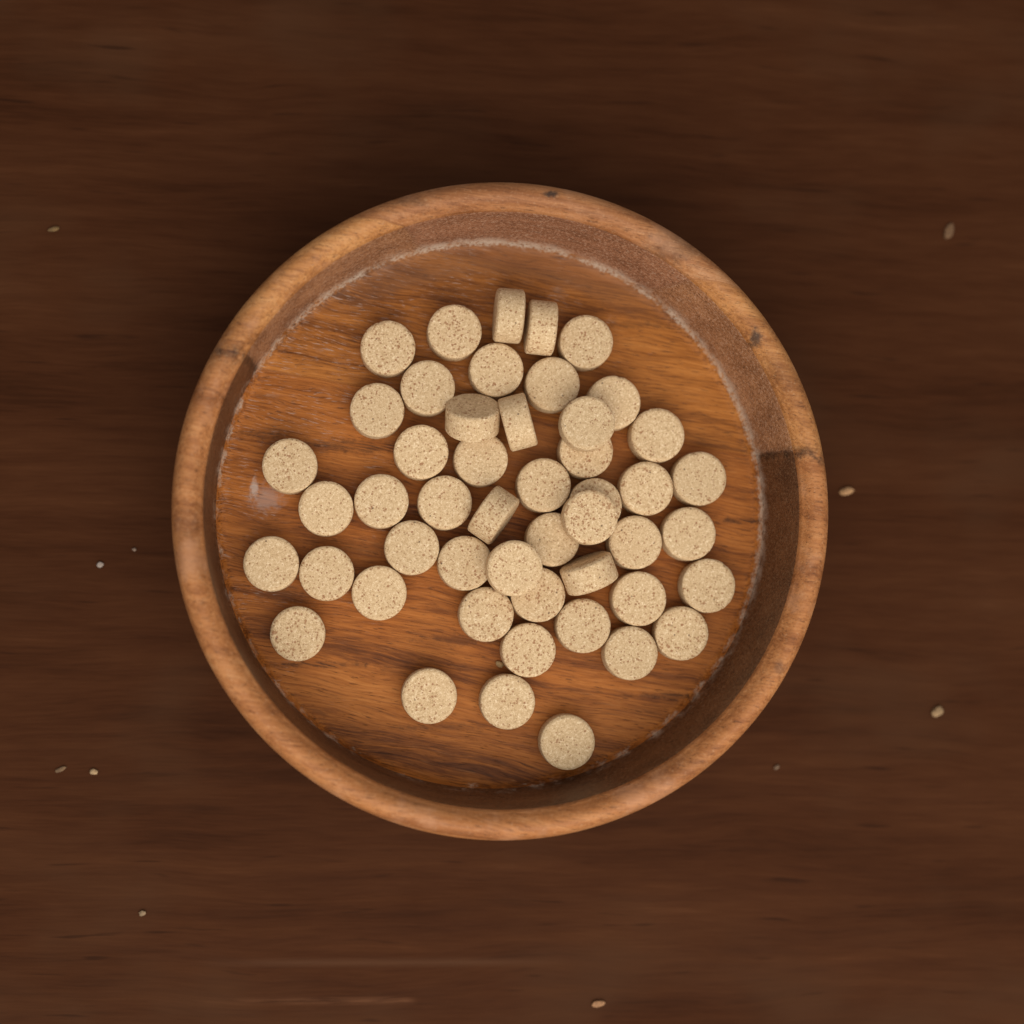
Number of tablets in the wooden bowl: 49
